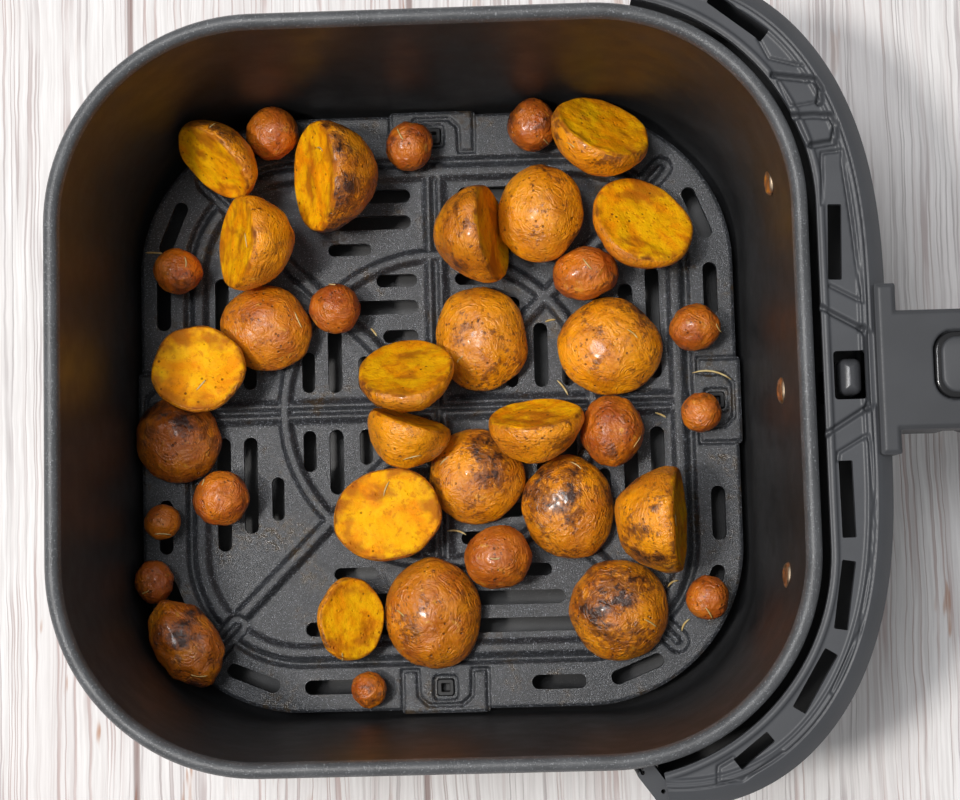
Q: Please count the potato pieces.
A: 38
